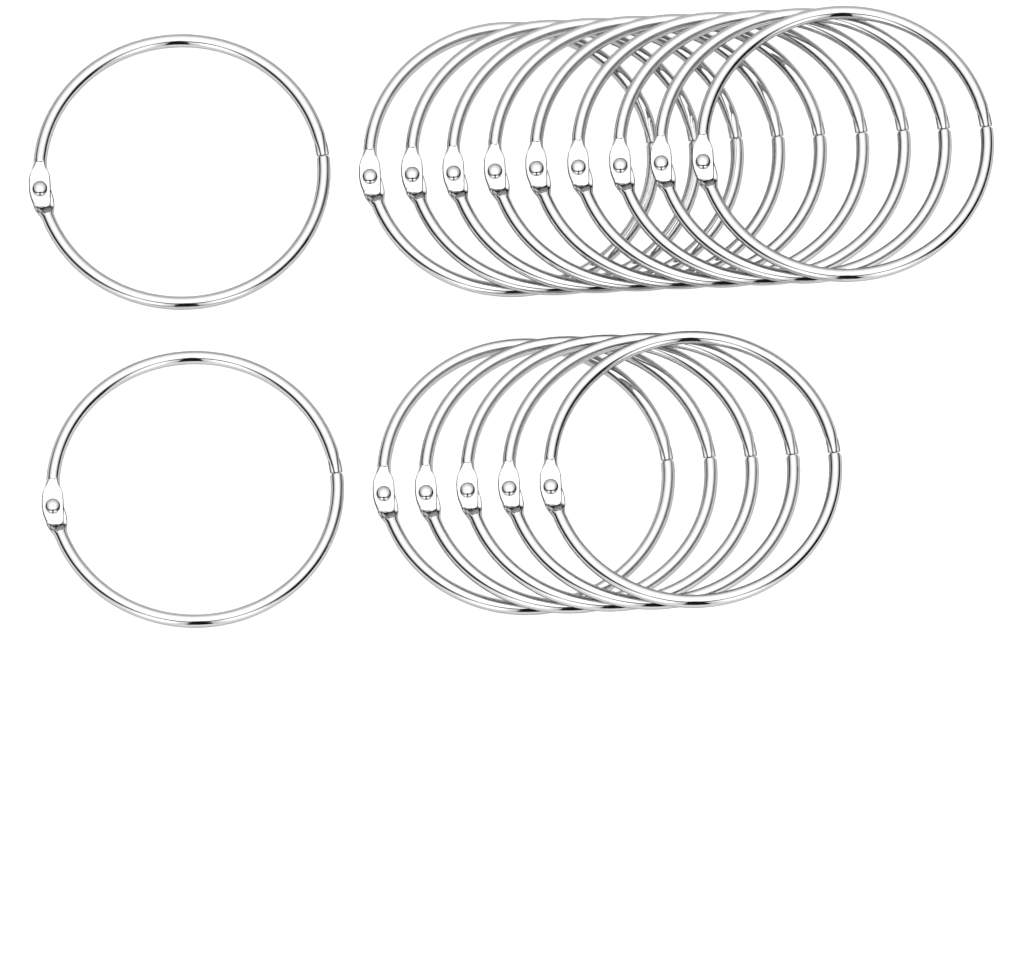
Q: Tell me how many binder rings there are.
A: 16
